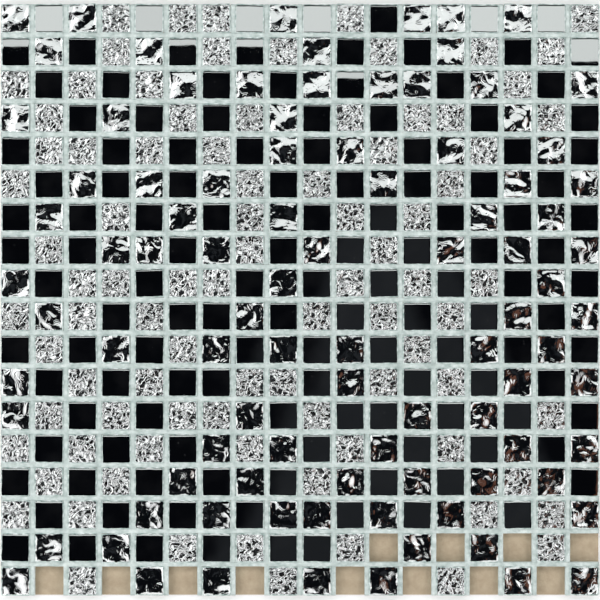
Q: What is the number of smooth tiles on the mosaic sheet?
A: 131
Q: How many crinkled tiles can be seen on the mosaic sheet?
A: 88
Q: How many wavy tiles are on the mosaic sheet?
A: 93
